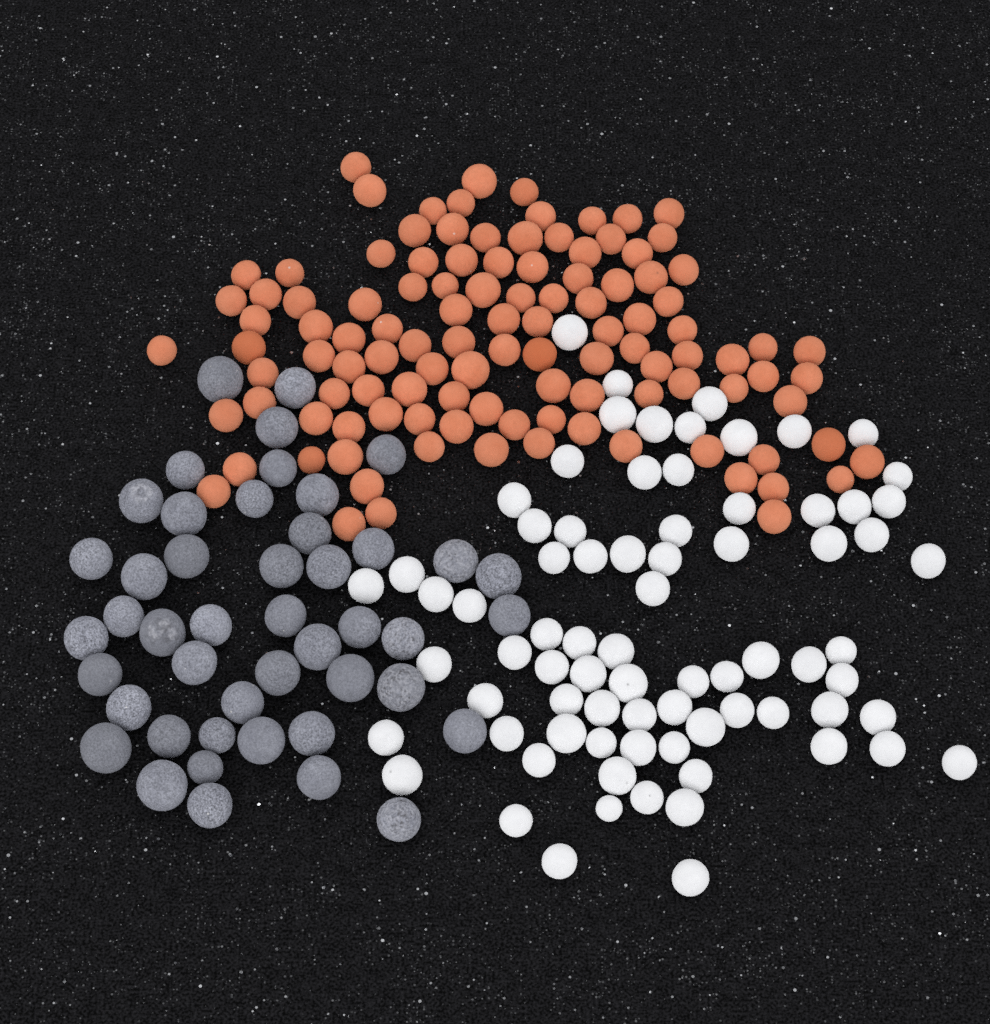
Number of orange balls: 112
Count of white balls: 77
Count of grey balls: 46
